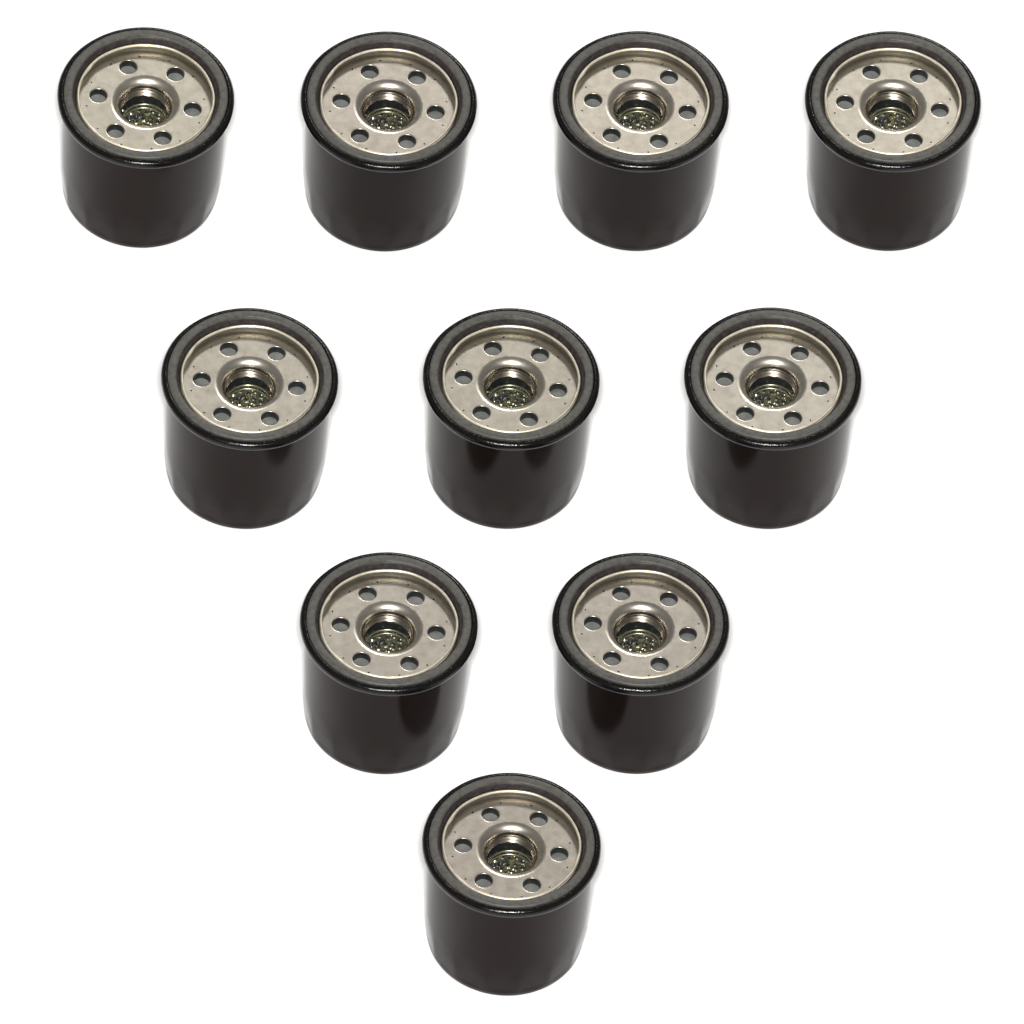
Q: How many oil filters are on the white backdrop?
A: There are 10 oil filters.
